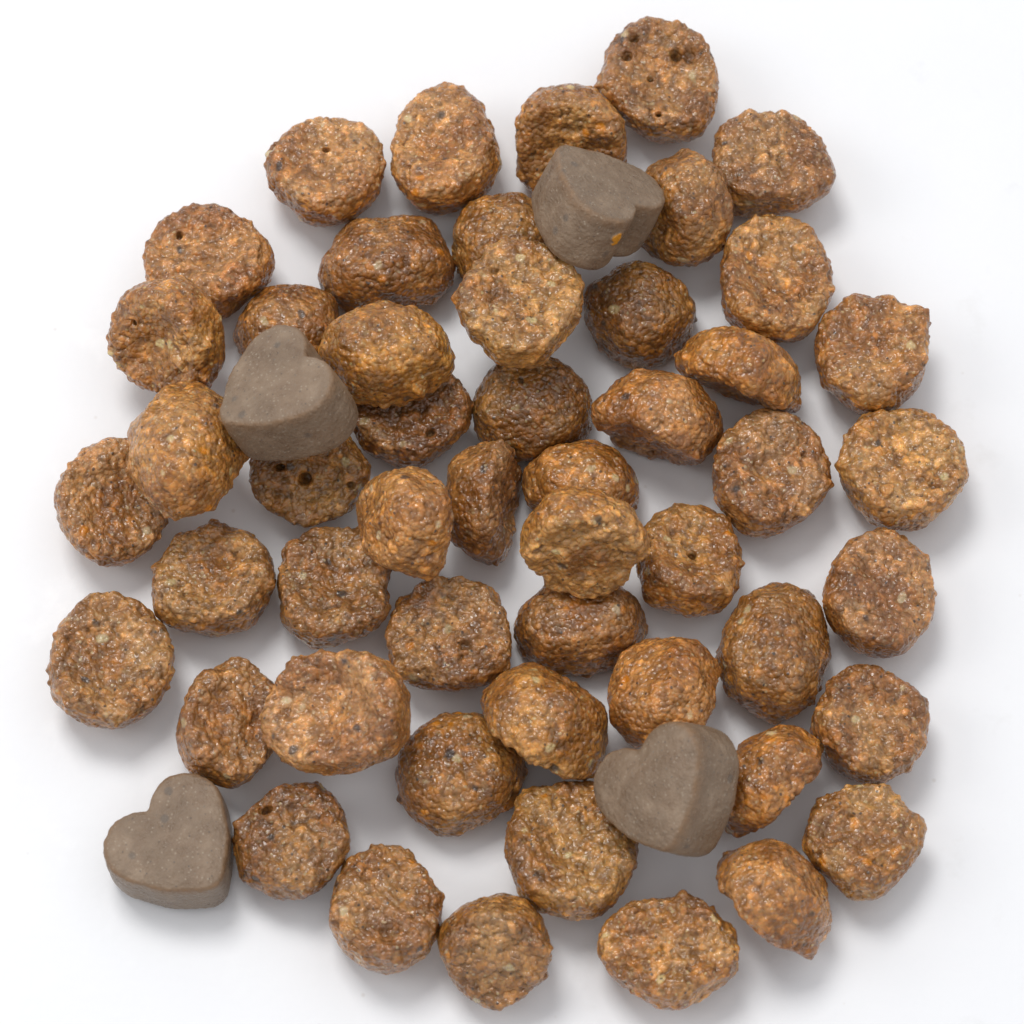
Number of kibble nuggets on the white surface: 51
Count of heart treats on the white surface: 4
